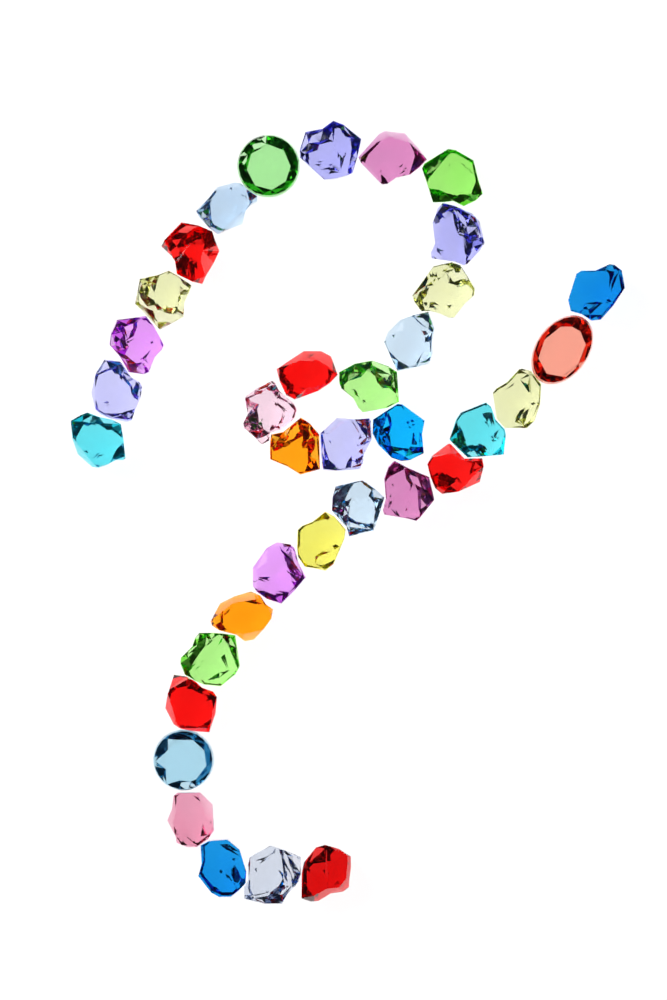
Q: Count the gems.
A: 36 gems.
